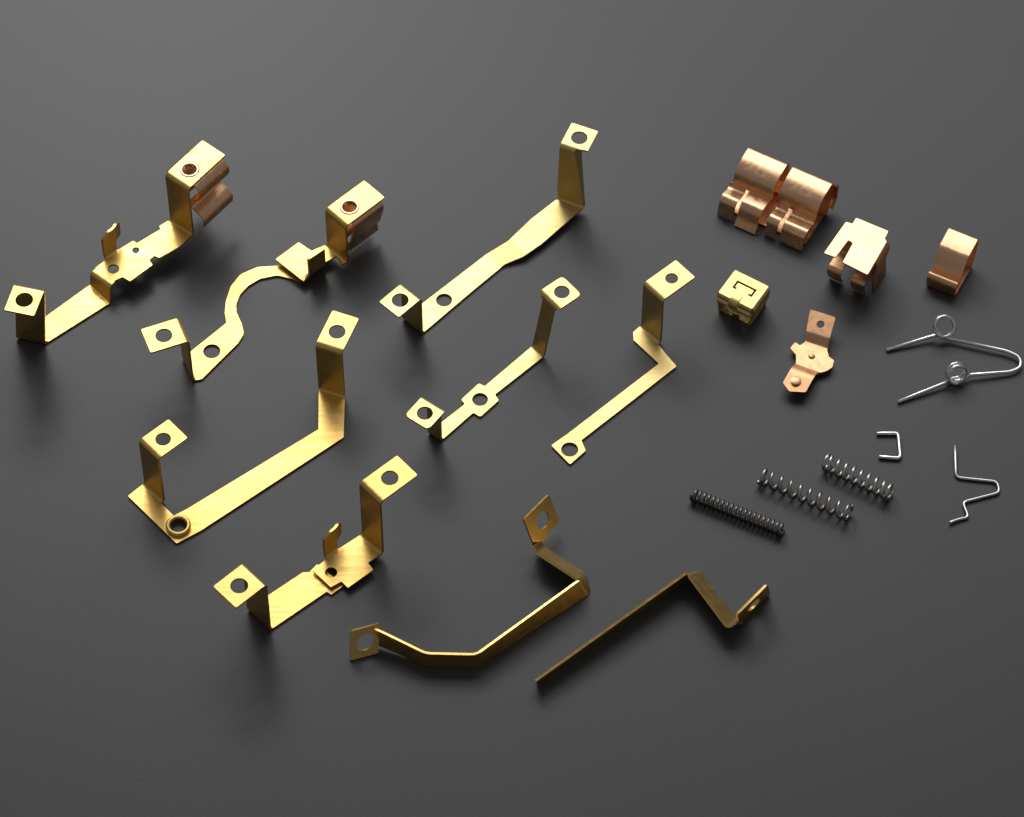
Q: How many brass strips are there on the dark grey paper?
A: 9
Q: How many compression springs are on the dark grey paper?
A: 3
